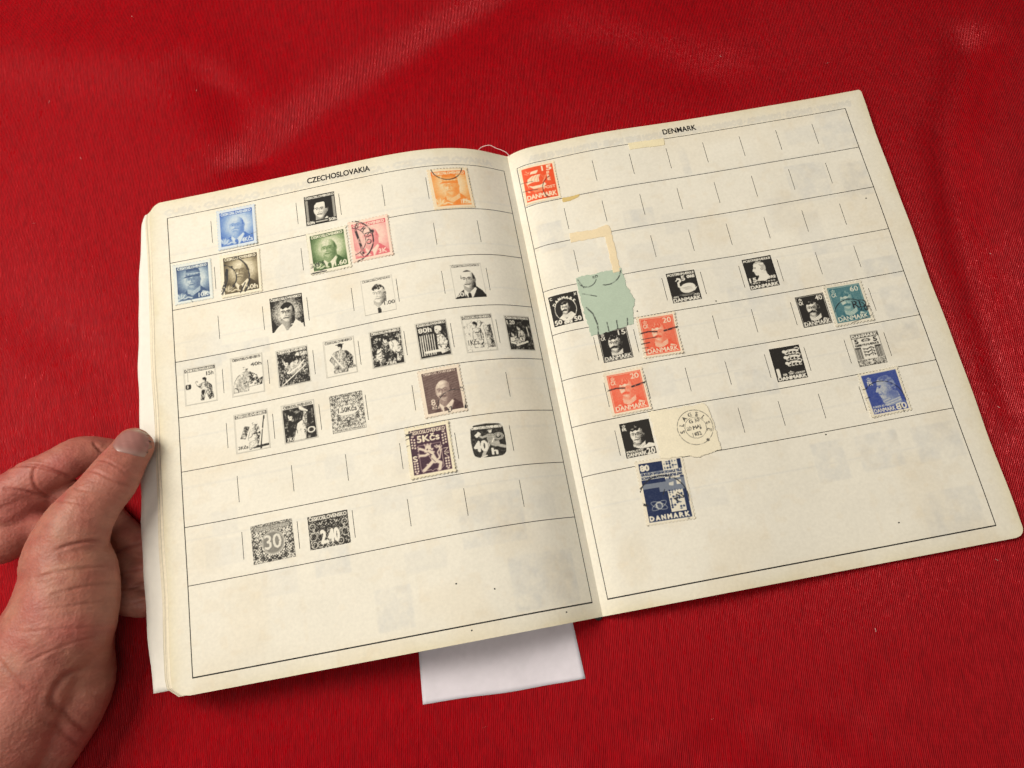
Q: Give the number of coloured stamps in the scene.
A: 14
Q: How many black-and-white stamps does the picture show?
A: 26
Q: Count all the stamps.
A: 40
